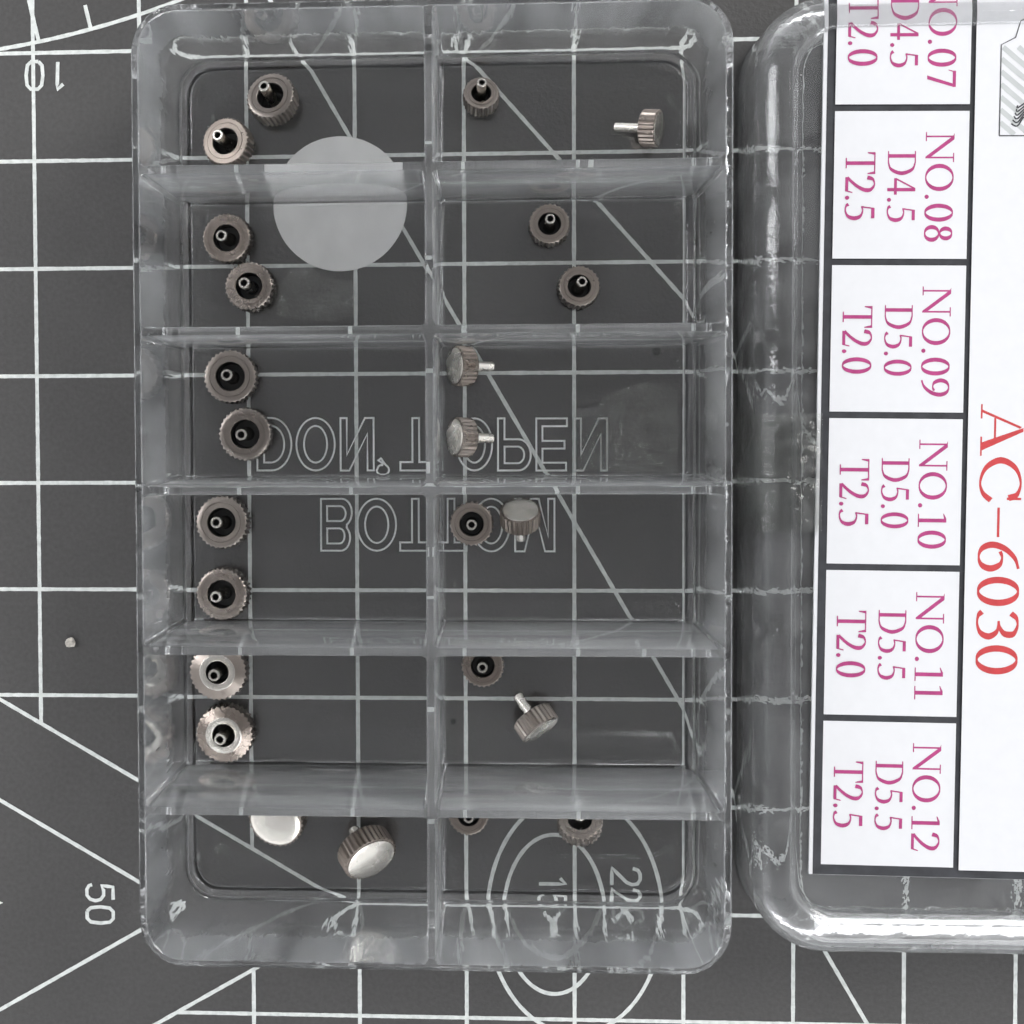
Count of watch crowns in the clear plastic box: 24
